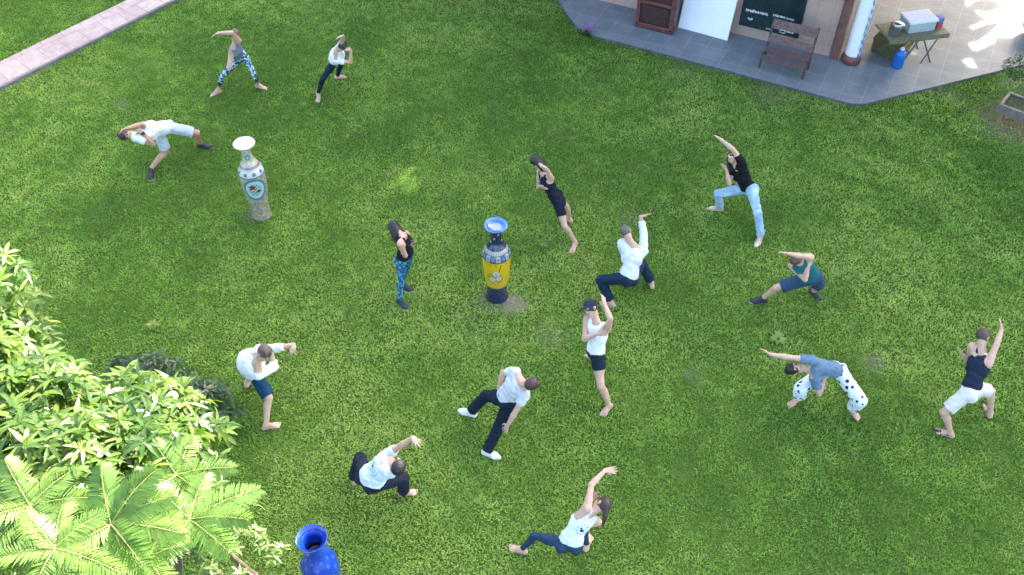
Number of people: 15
